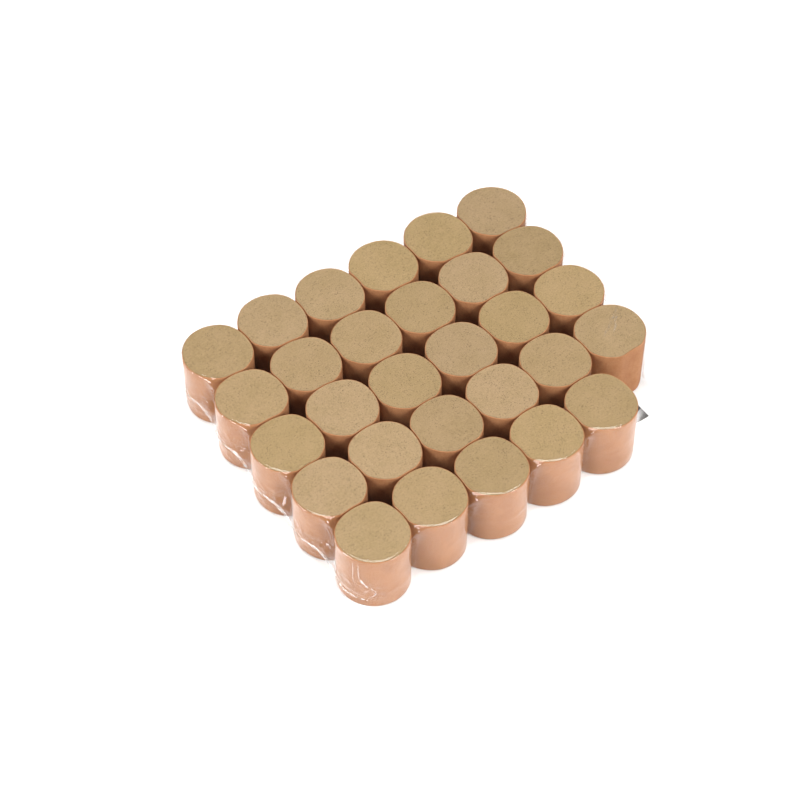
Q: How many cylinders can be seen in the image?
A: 29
